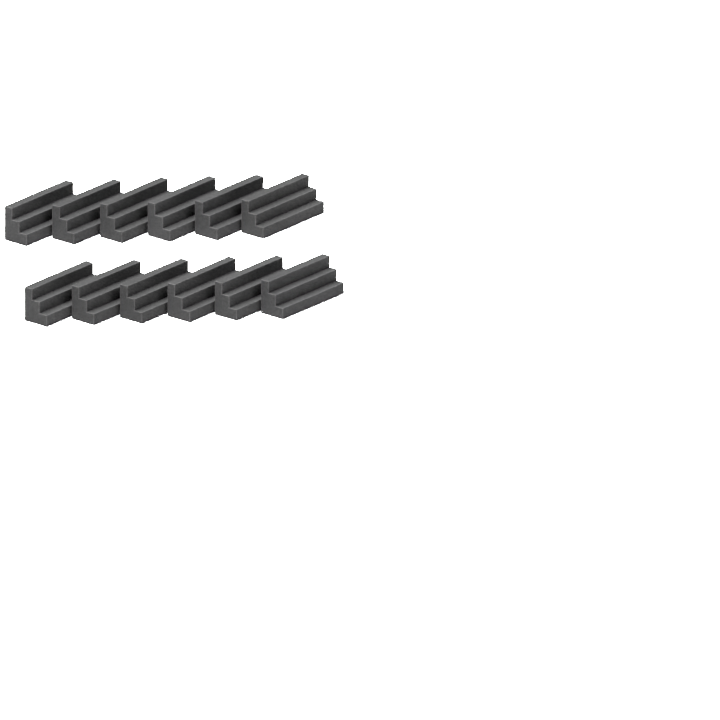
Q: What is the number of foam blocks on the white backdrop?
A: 12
